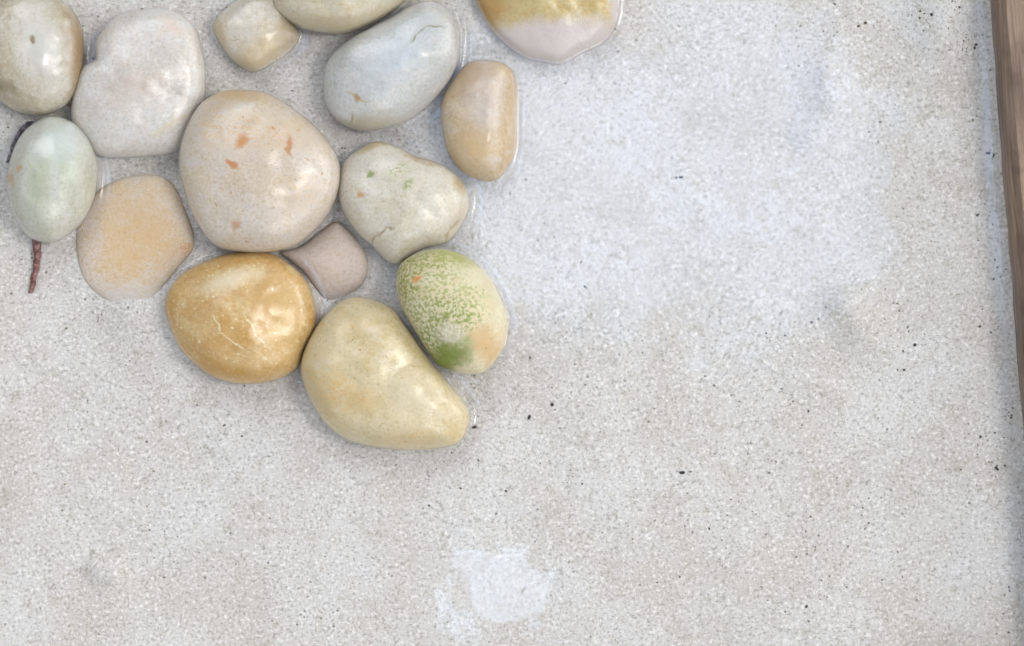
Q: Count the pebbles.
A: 15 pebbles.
